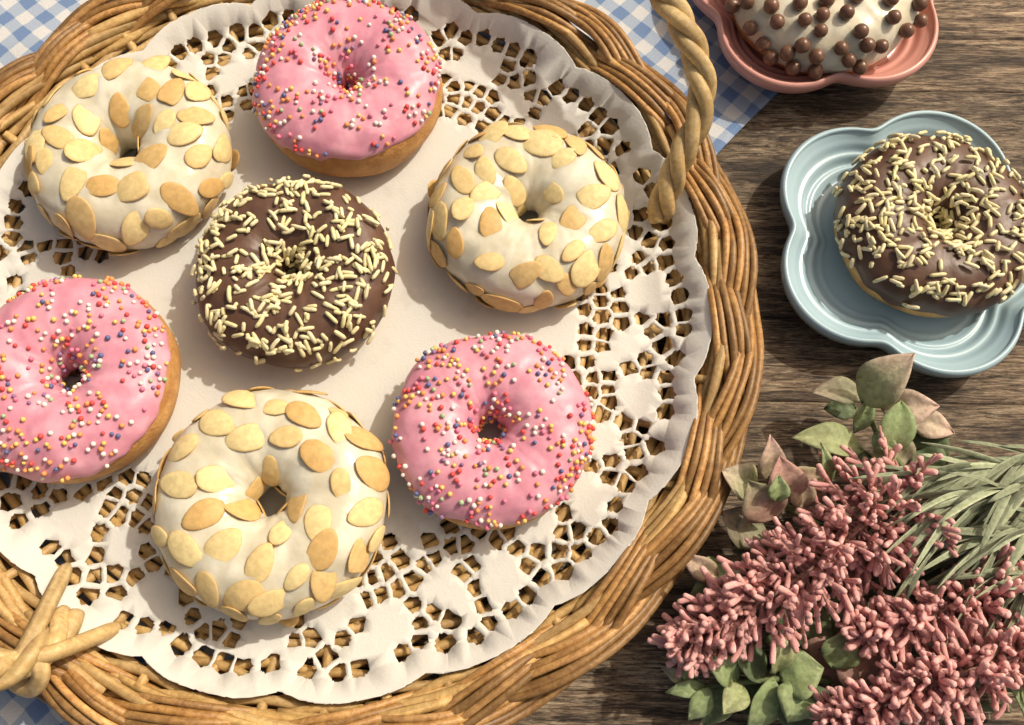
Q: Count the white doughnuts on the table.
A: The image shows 4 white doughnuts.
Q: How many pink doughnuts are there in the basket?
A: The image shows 3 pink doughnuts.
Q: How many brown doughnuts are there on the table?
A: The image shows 2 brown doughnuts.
